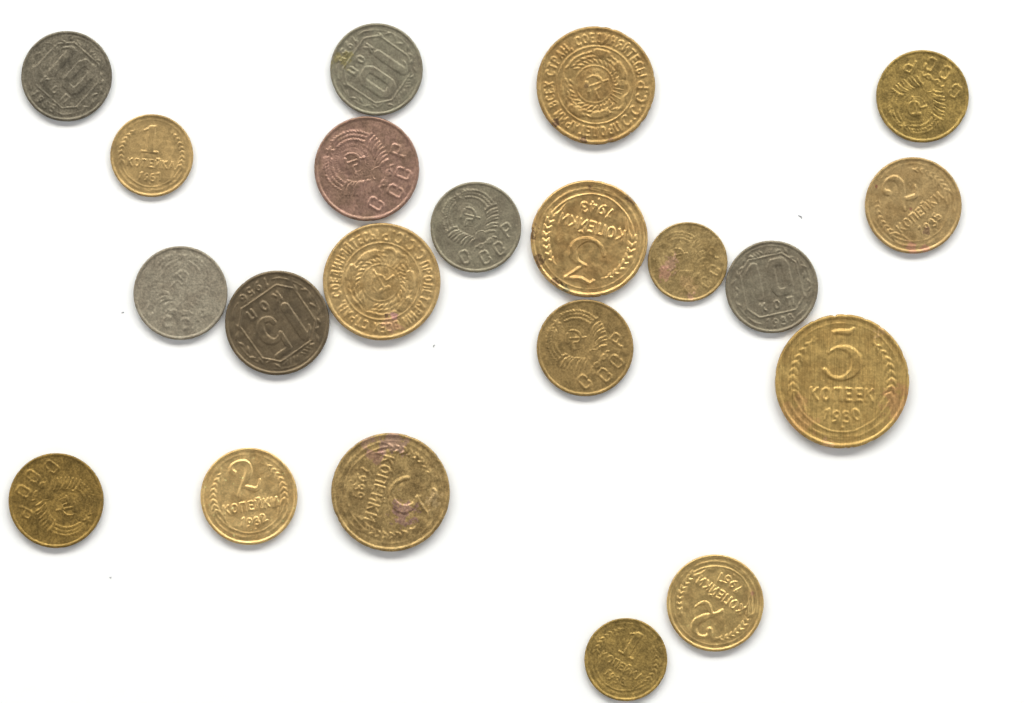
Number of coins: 21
